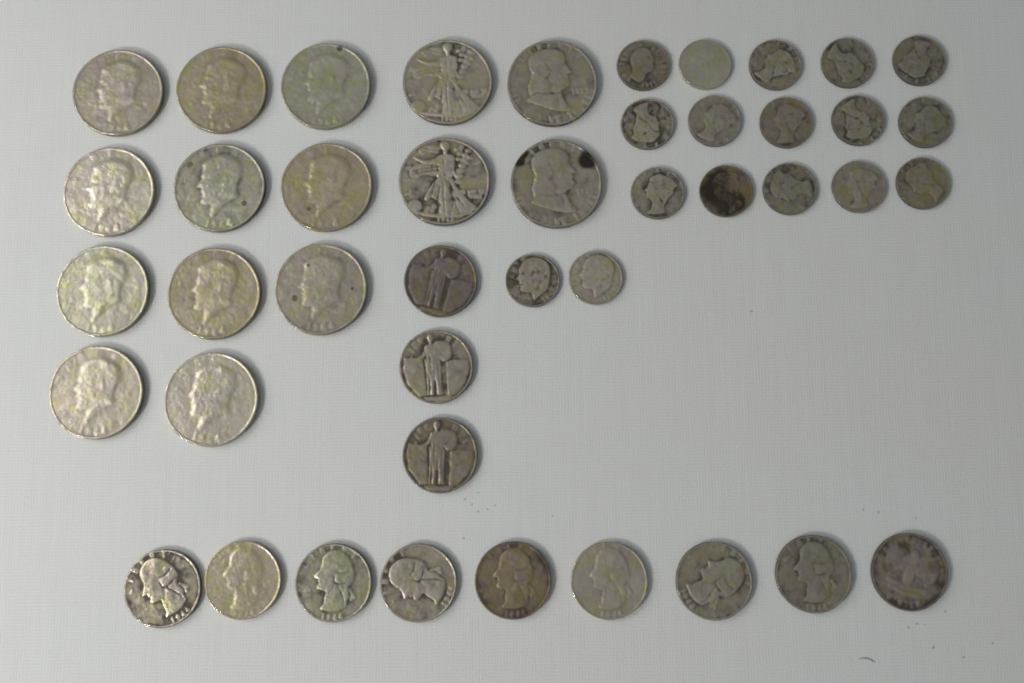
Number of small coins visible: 17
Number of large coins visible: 15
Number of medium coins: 12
